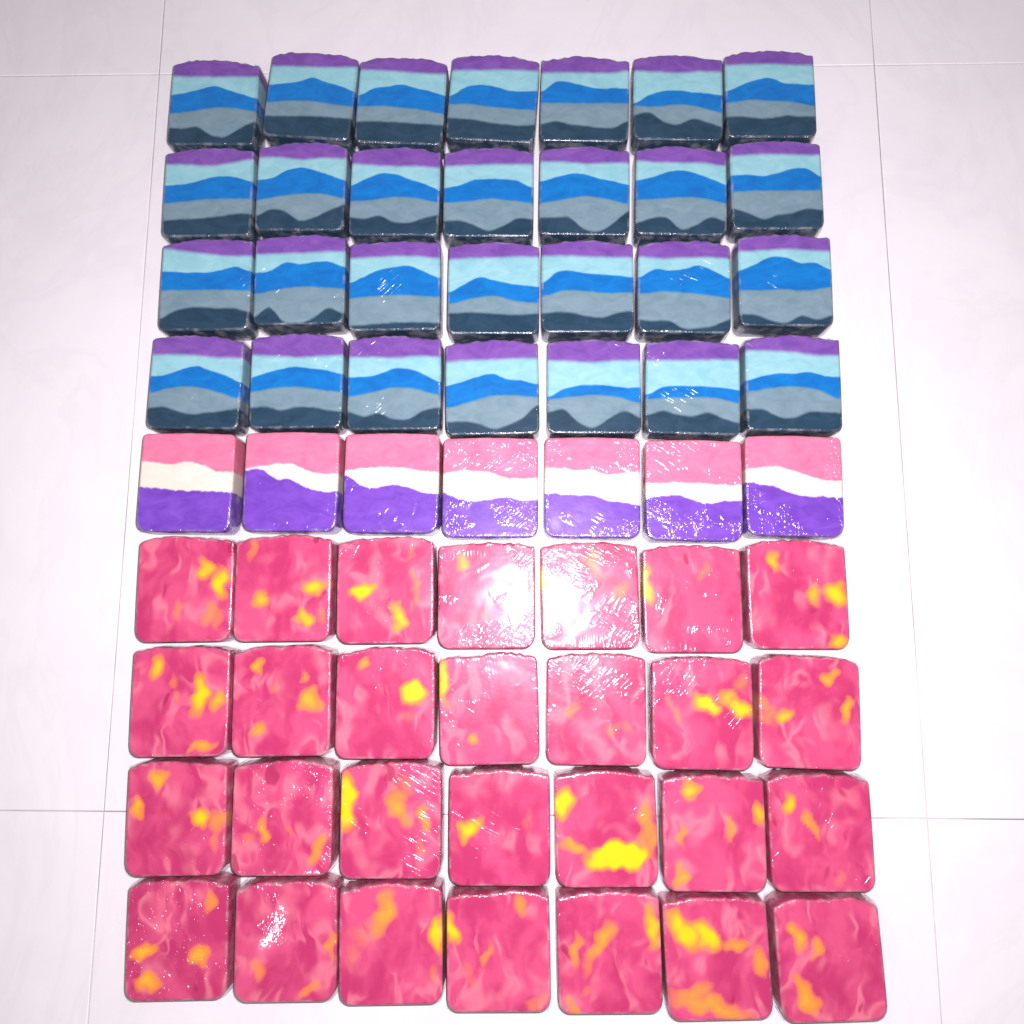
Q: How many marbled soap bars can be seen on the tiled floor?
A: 28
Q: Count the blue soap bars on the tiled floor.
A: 28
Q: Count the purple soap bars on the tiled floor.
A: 7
